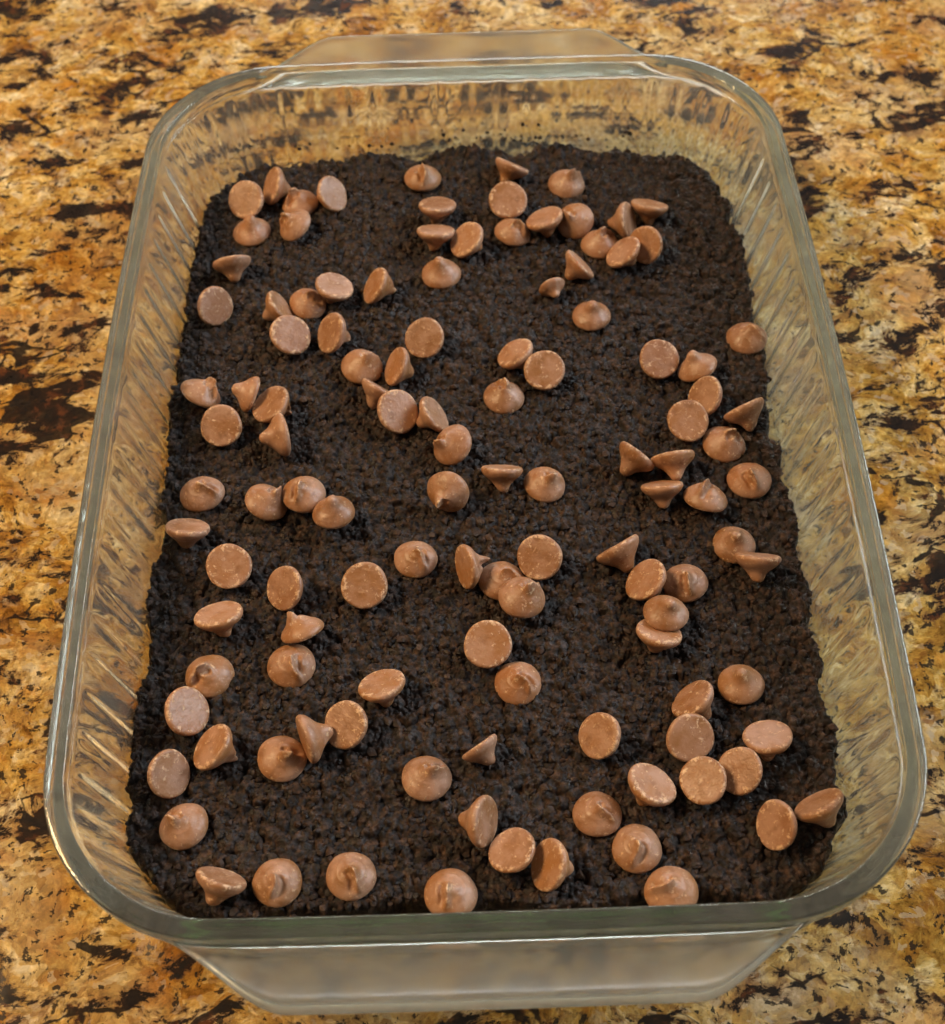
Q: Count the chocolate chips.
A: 119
